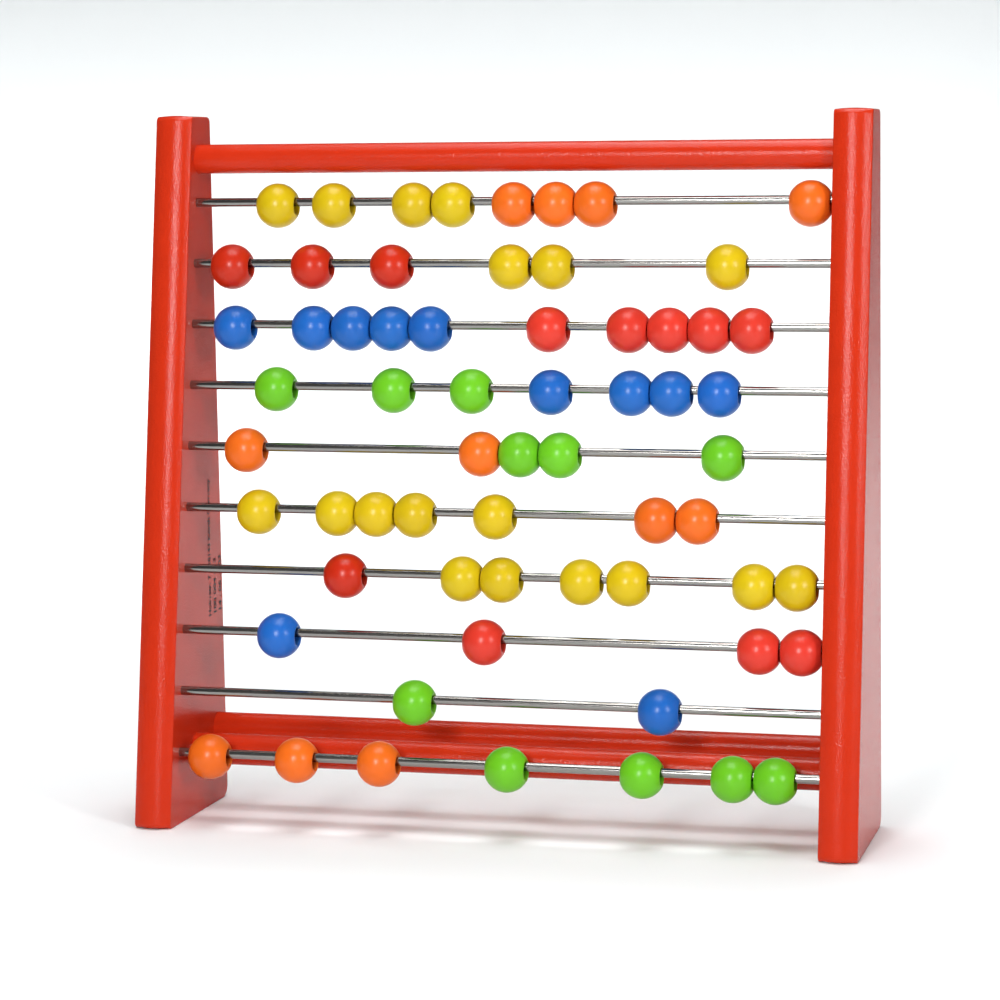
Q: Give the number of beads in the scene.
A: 63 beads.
